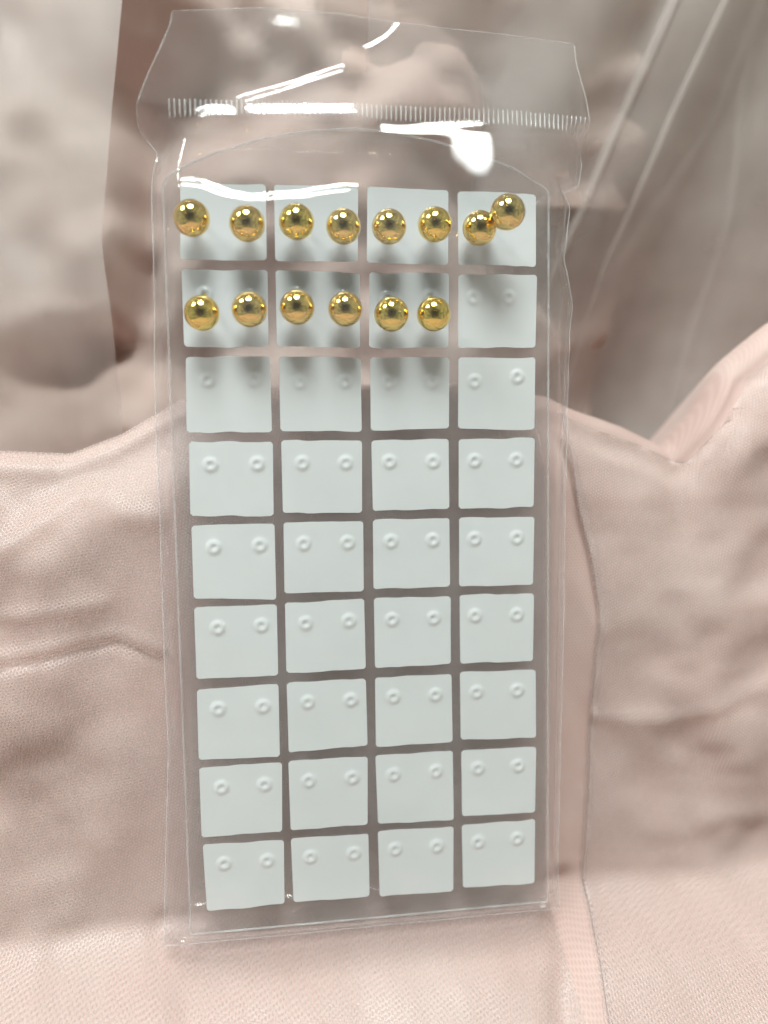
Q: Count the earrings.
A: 14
